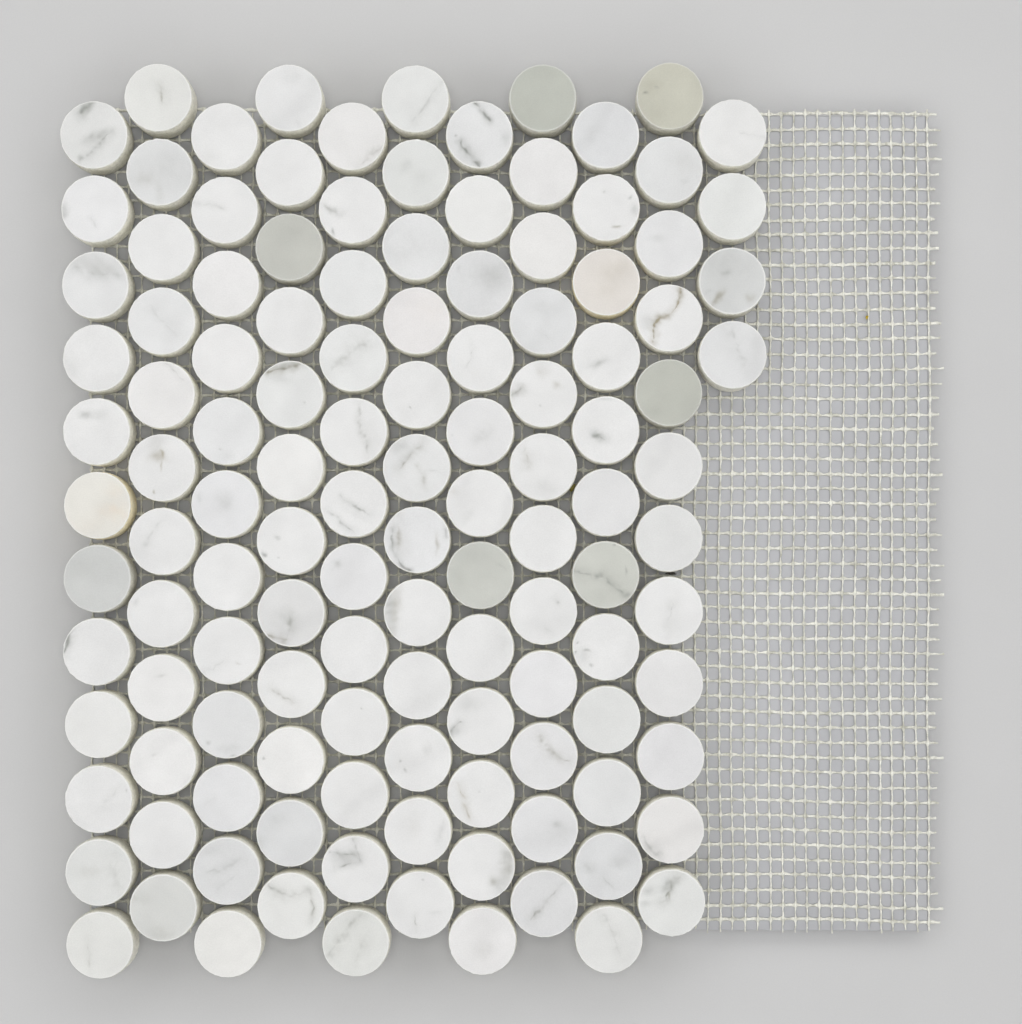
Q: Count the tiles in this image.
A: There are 124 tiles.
